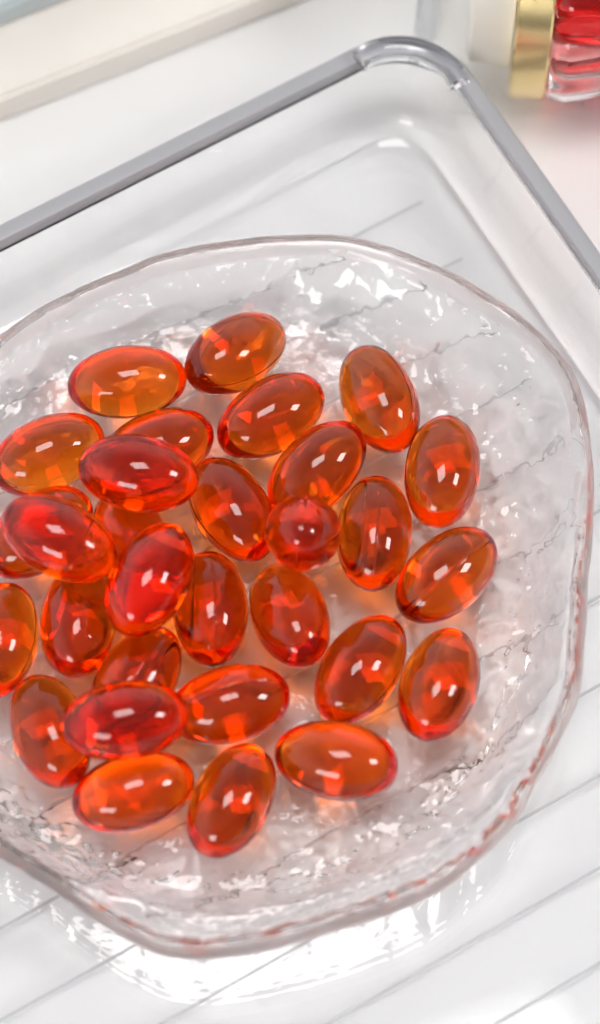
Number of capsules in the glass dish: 30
